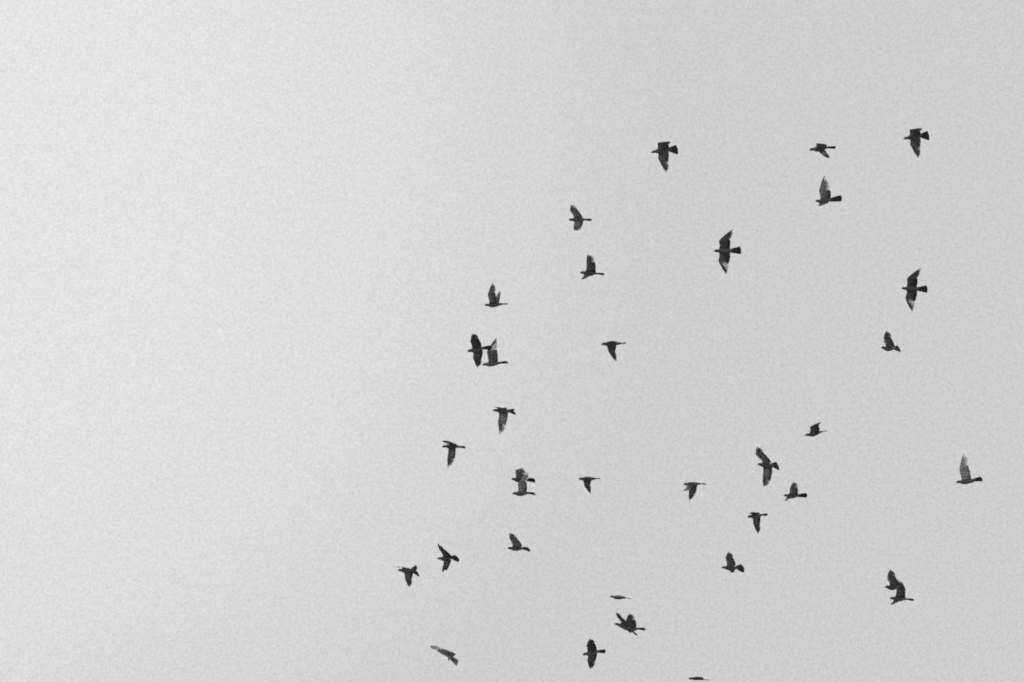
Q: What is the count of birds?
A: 36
